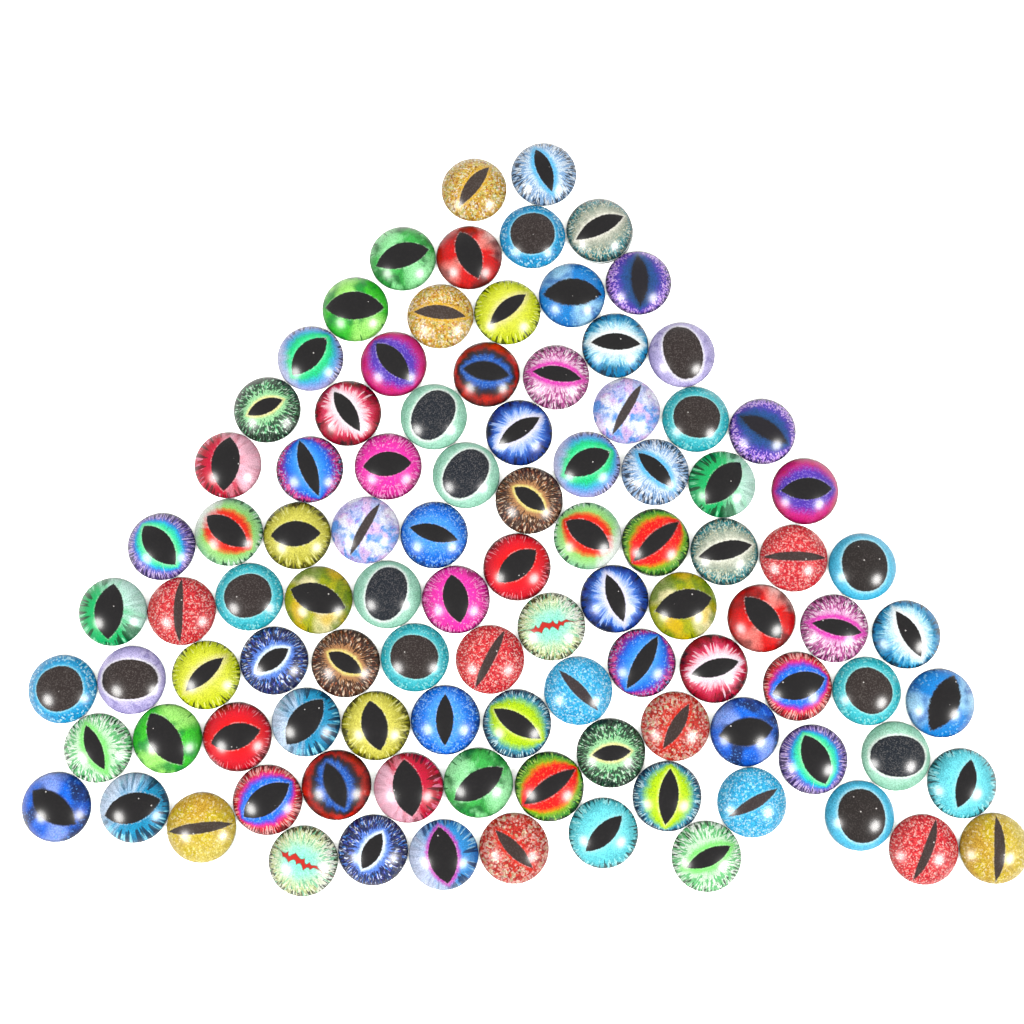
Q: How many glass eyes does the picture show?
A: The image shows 101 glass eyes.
